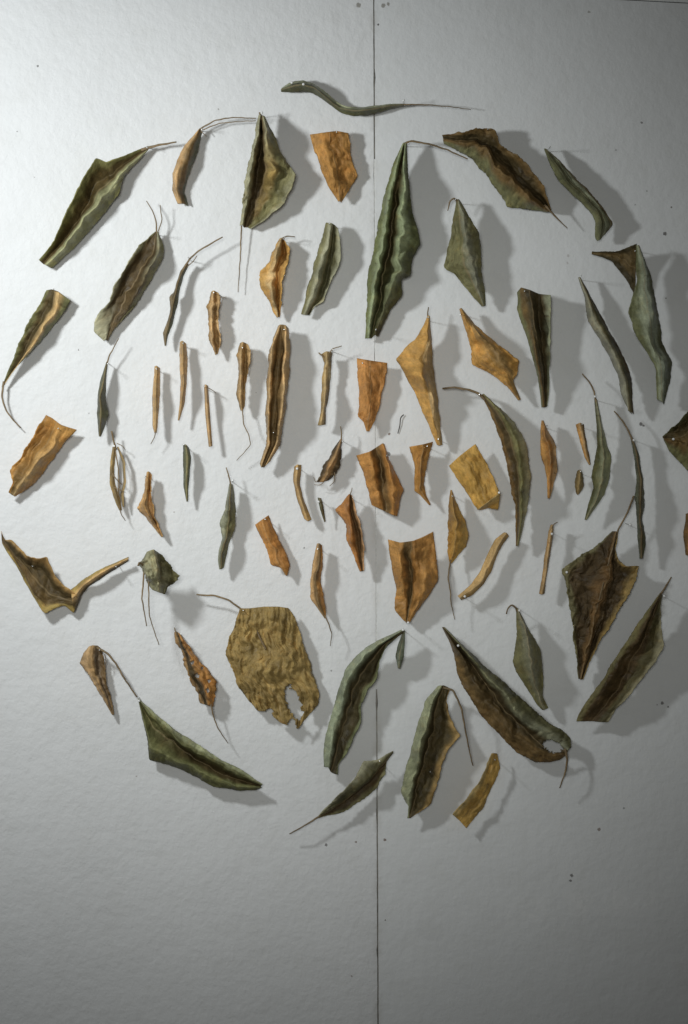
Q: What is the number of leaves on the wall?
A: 68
